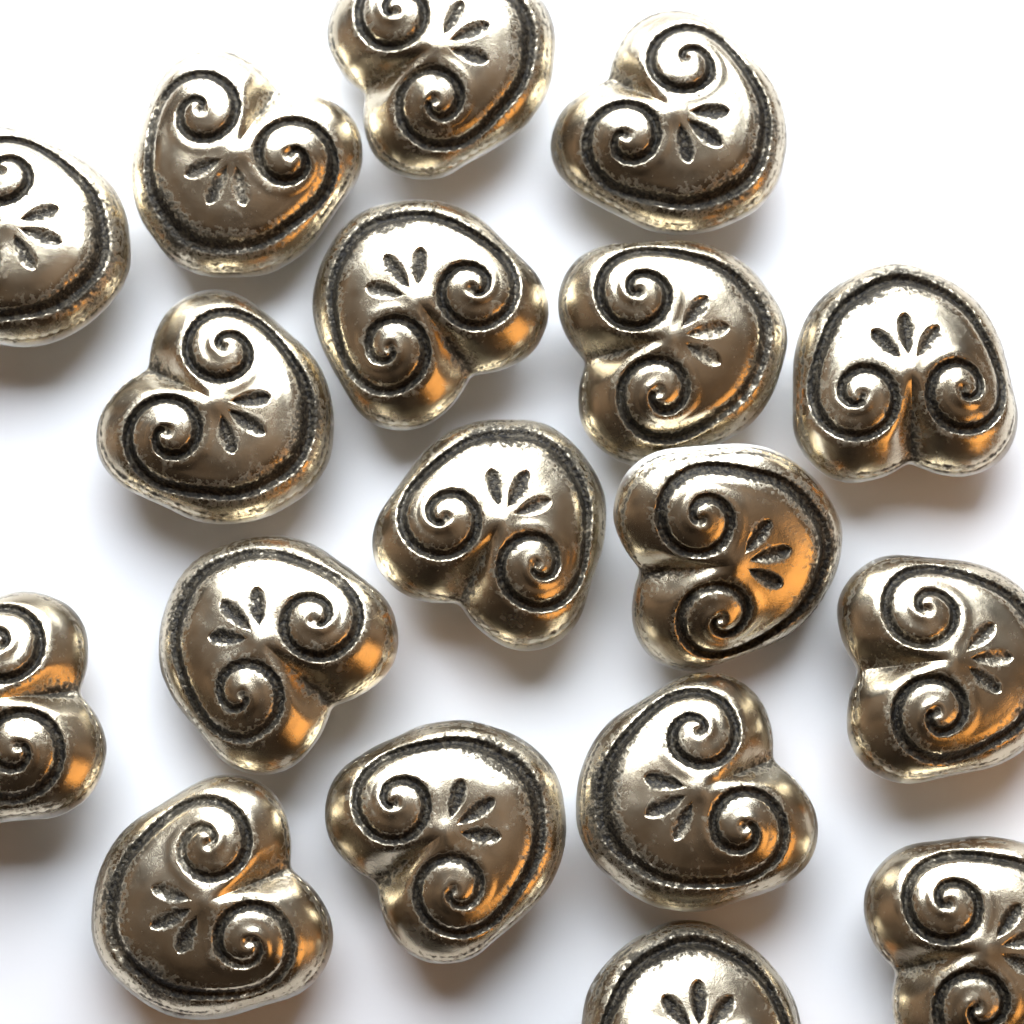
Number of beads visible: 18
